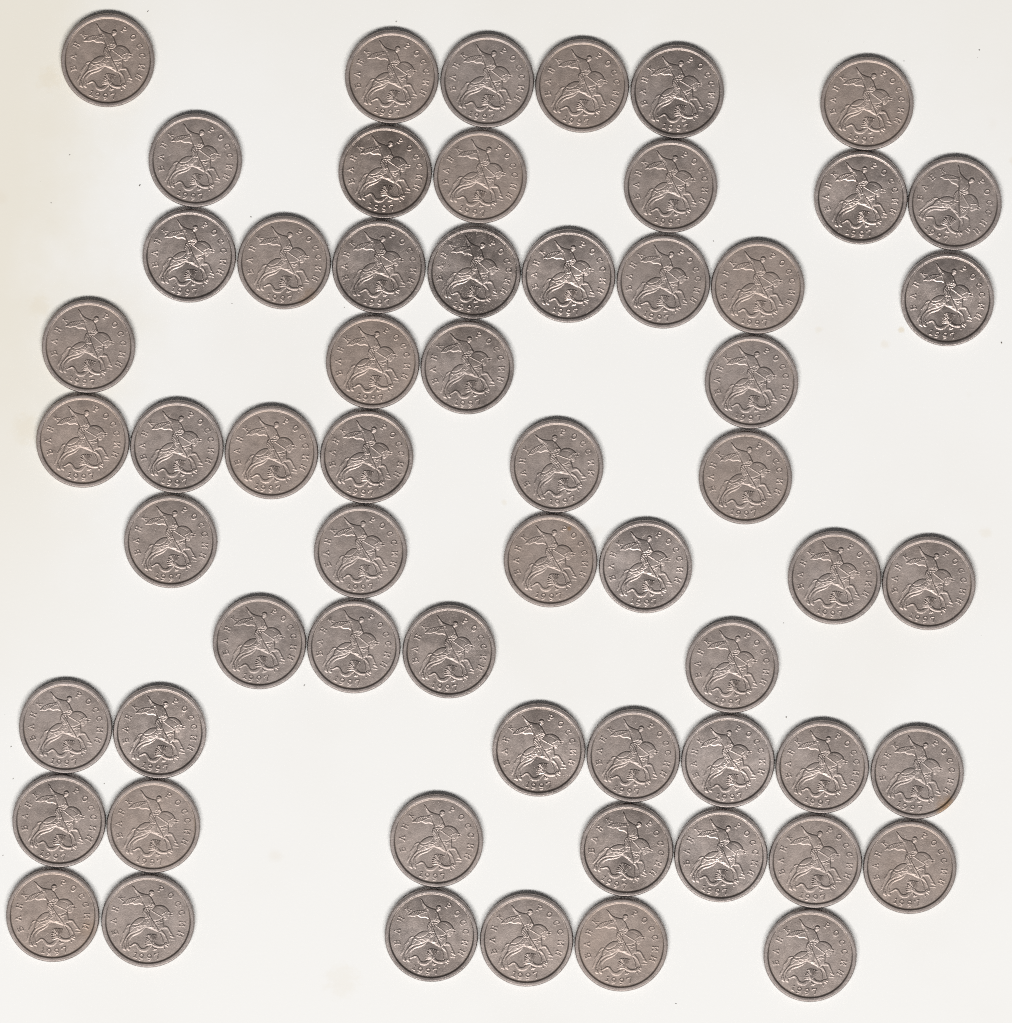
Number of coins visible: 60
